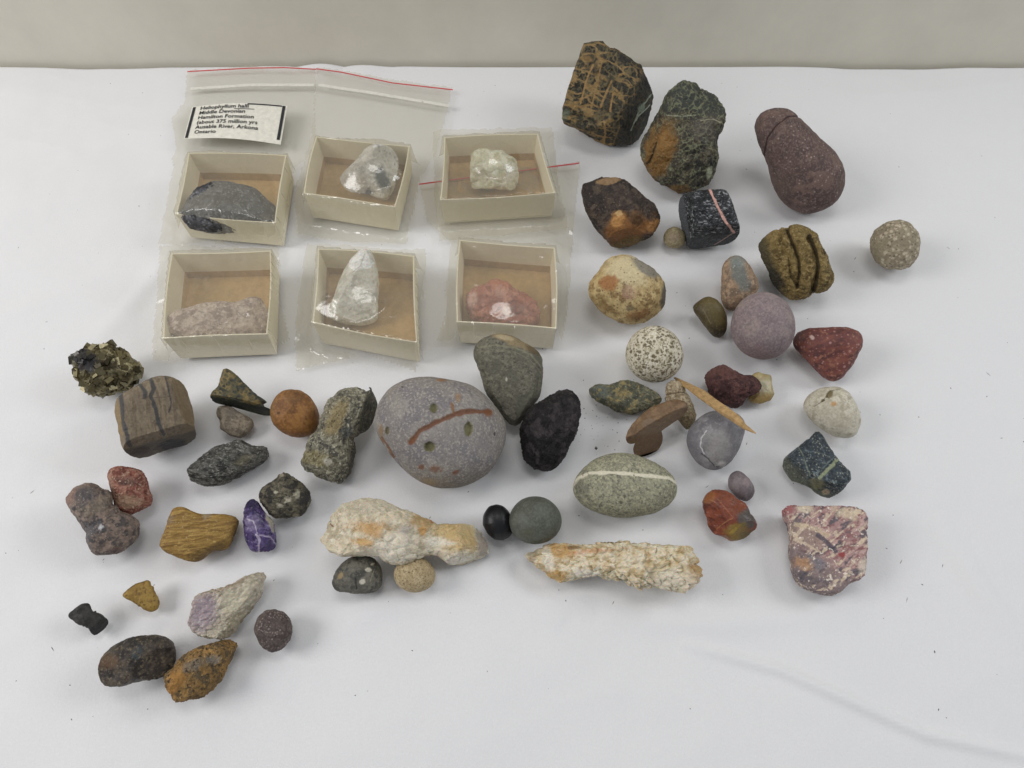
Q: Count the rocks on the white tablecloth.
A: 59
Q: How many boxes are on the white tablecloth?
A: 6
